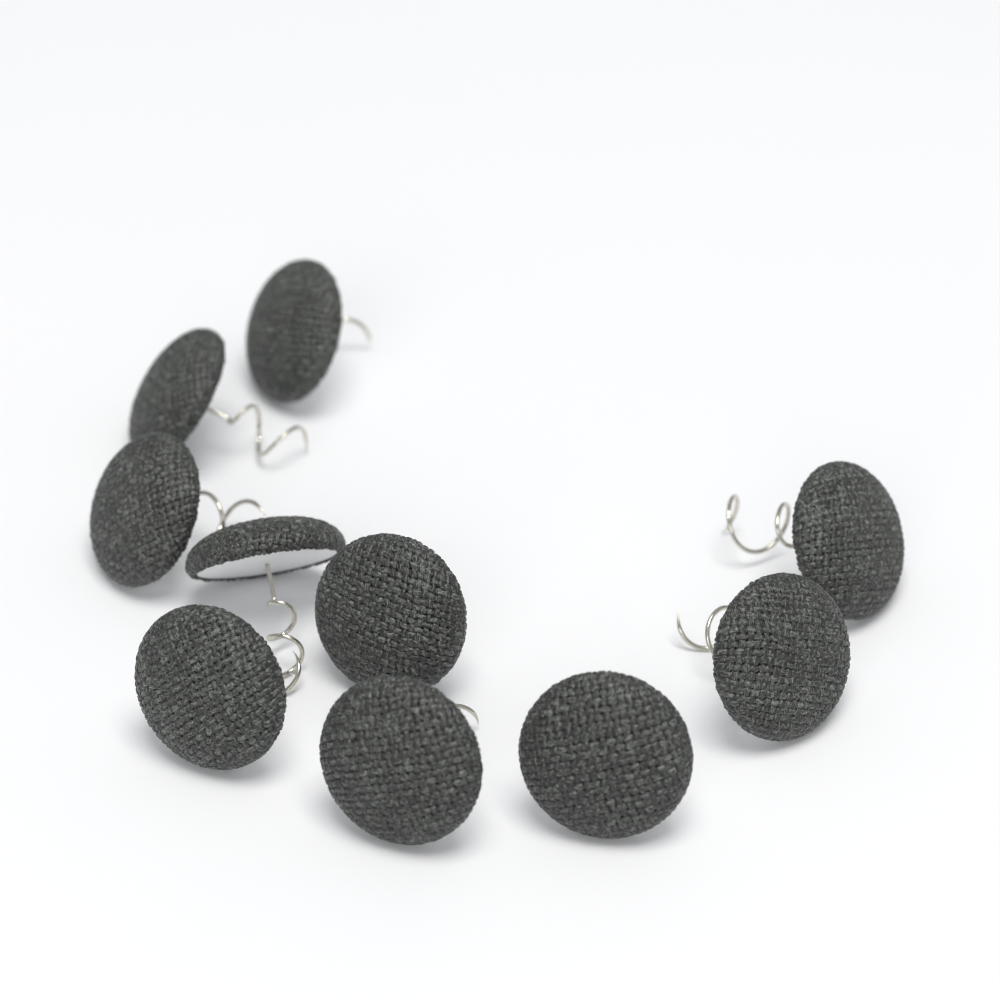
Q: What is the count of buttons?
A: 10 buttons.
